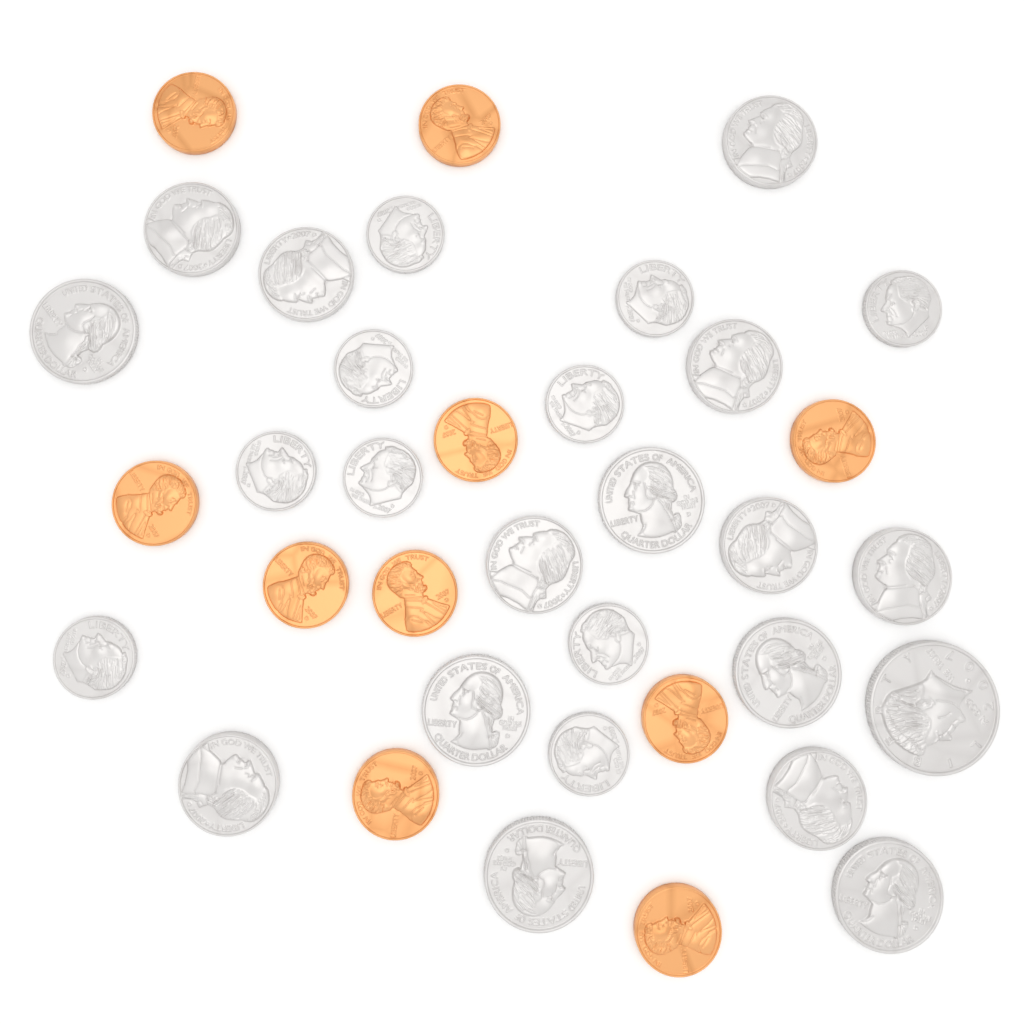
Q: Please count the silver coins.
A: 26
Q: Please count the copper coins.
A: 10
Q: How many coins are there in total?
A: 36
